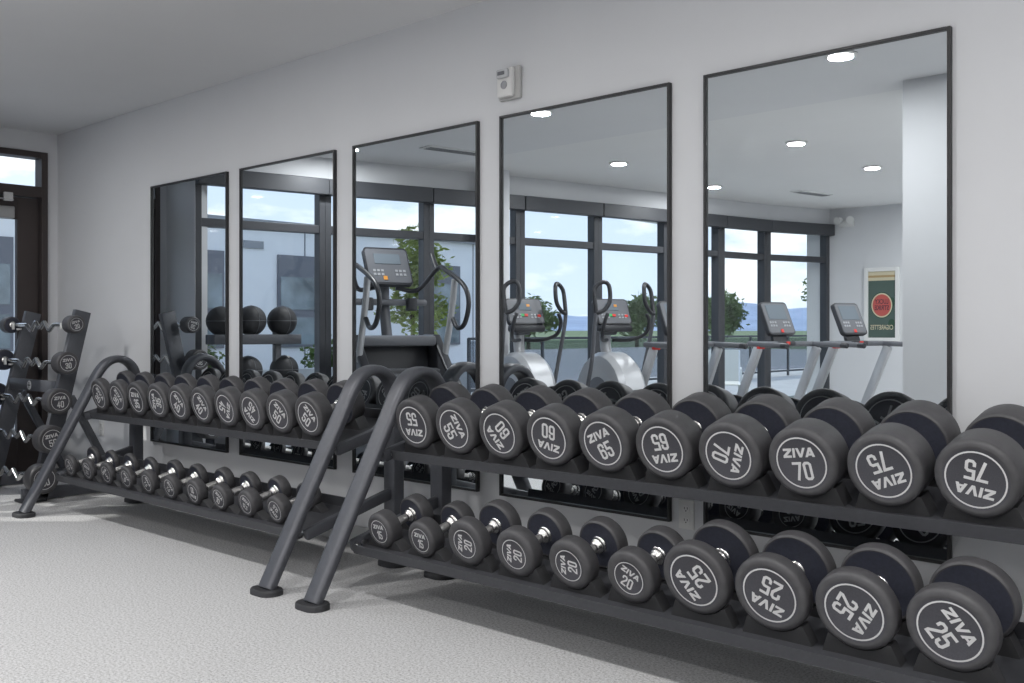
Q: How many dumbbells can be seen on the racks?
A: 40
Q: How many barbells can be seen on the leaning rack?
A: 5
